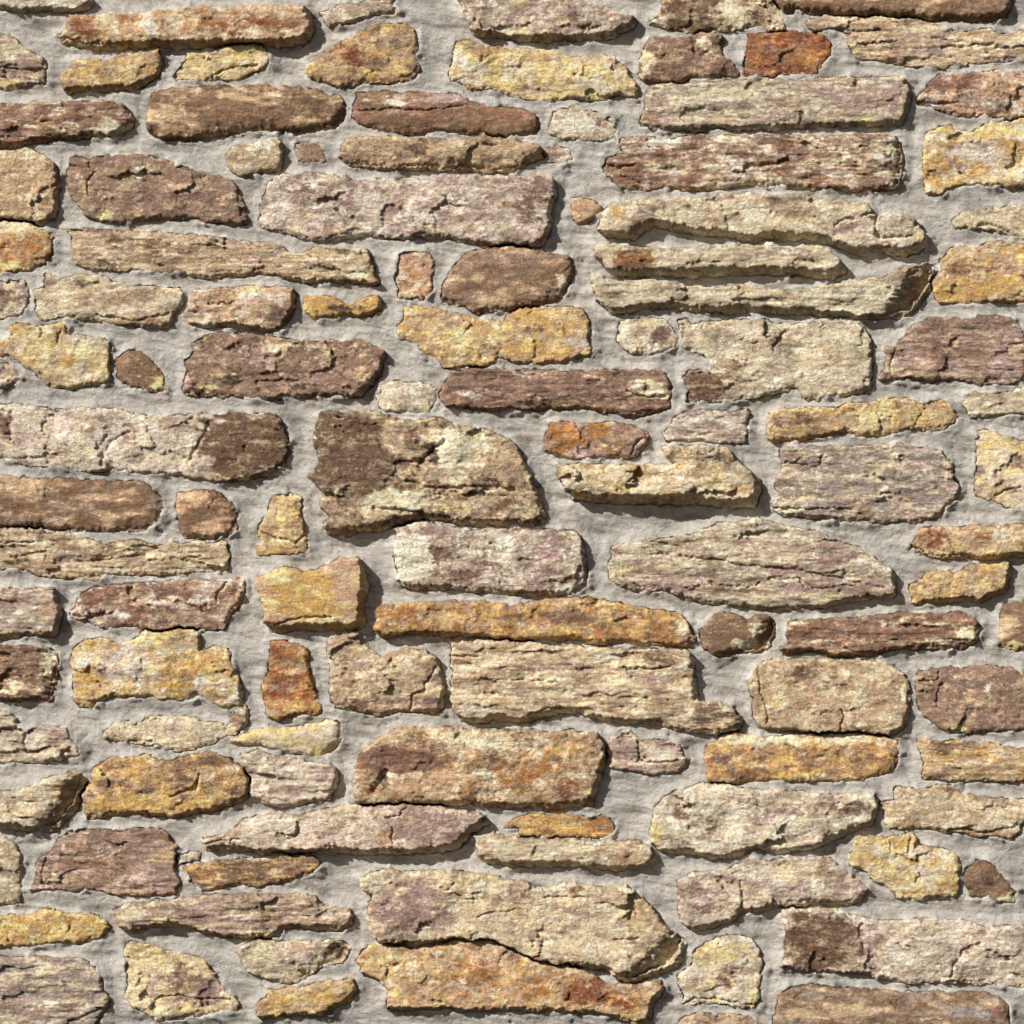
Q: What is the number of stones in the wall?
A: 118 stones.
